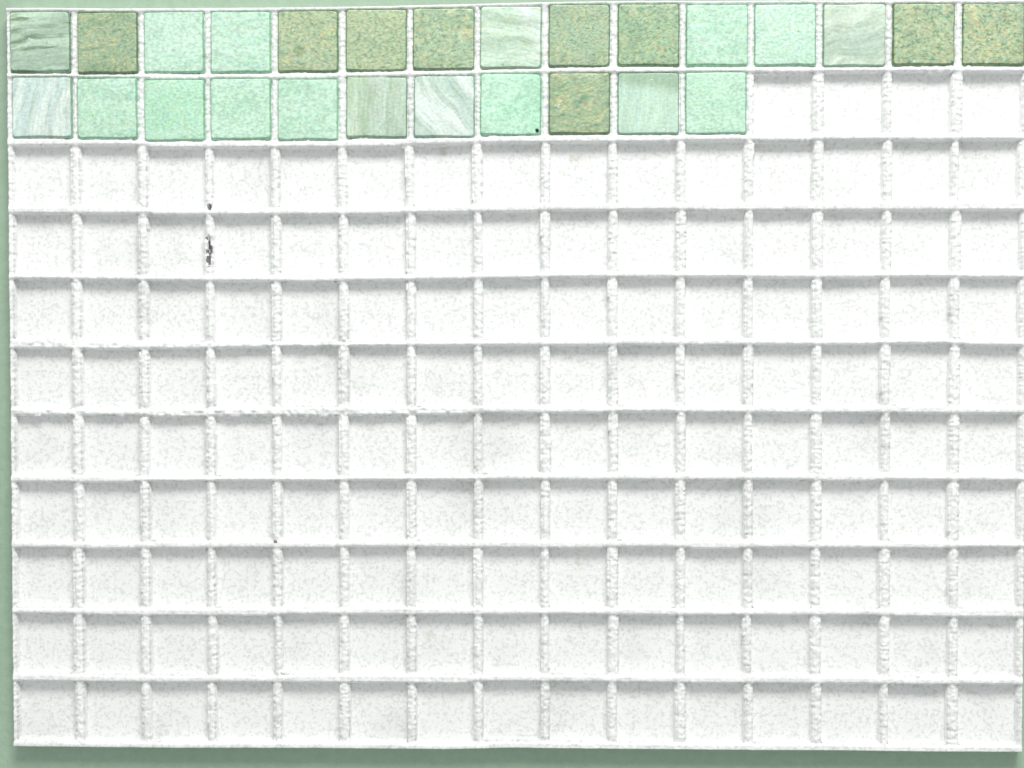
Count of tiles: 26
